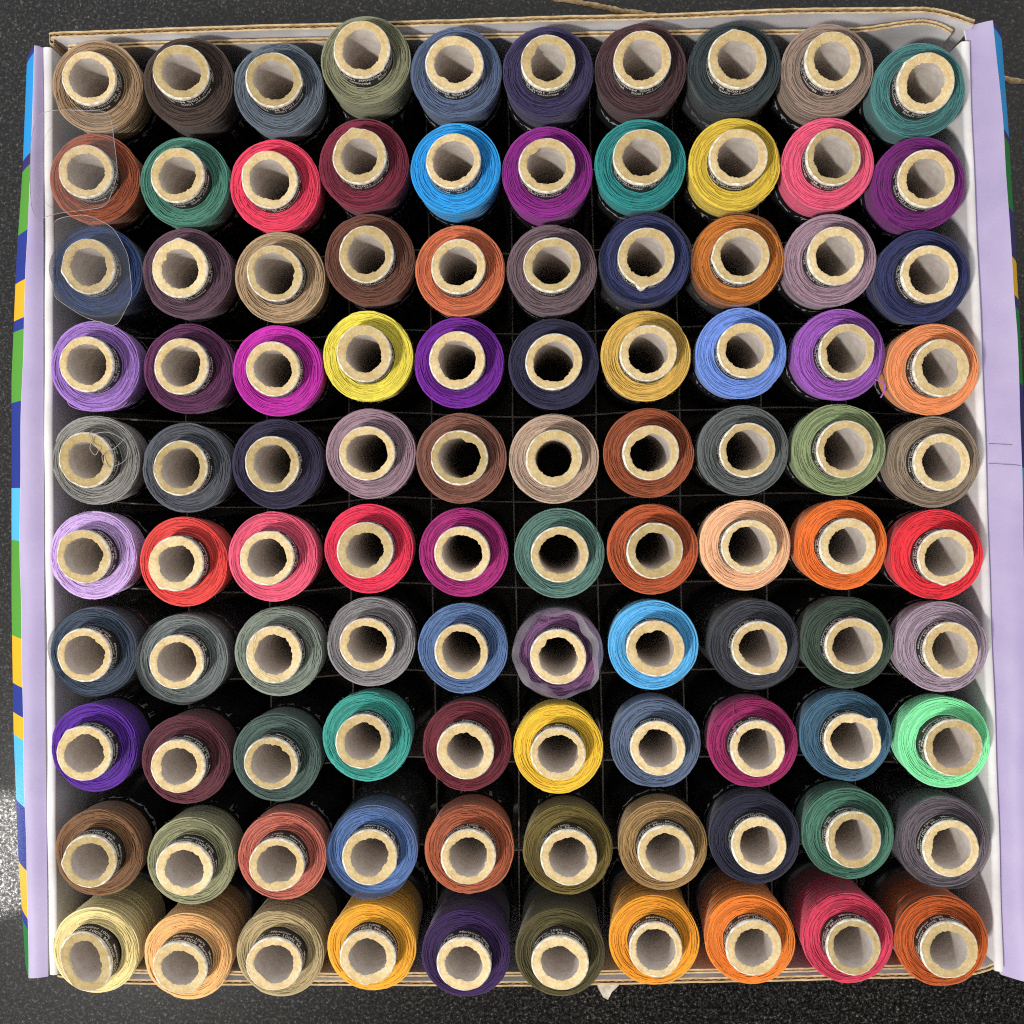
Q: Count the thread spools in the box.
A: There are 100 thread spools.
